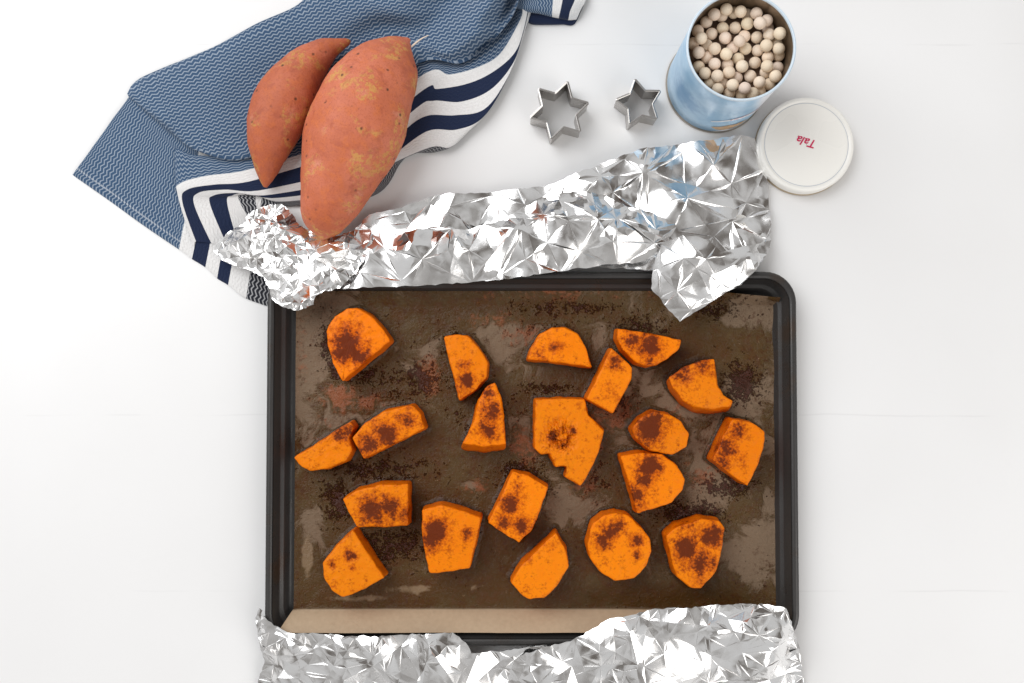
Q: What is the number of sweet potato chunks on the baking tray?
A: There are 20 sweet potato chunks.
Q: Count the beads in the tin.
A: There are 63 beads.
